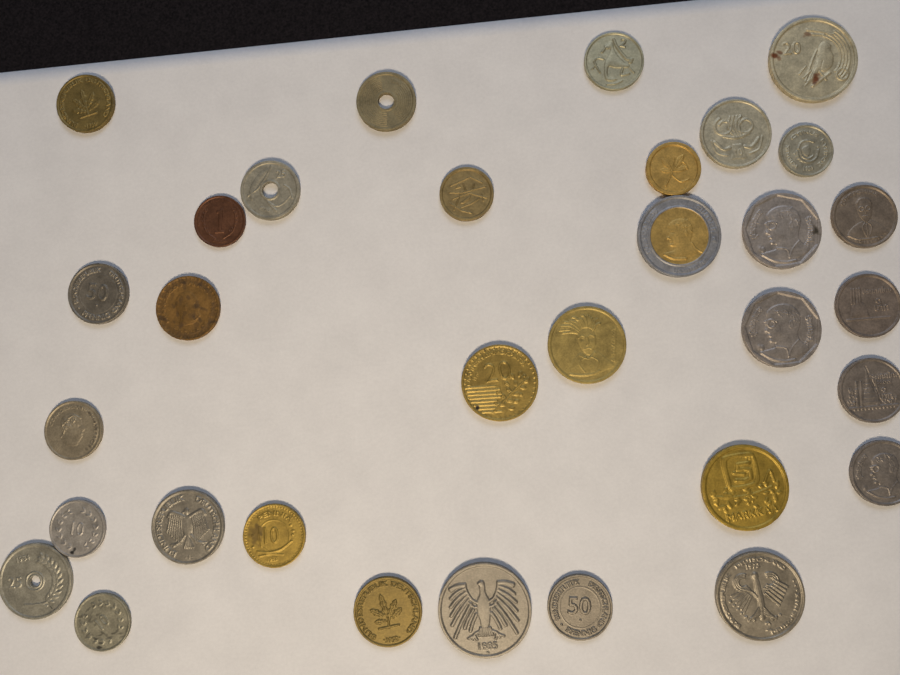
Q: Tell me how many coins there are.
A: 32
